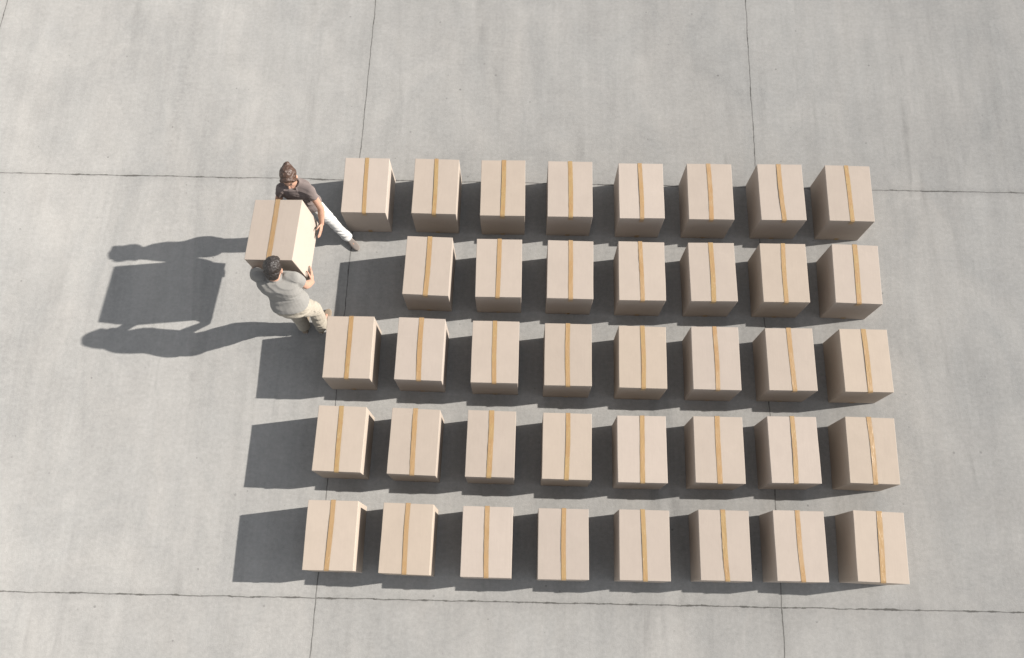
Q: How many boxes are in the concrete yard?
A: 40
